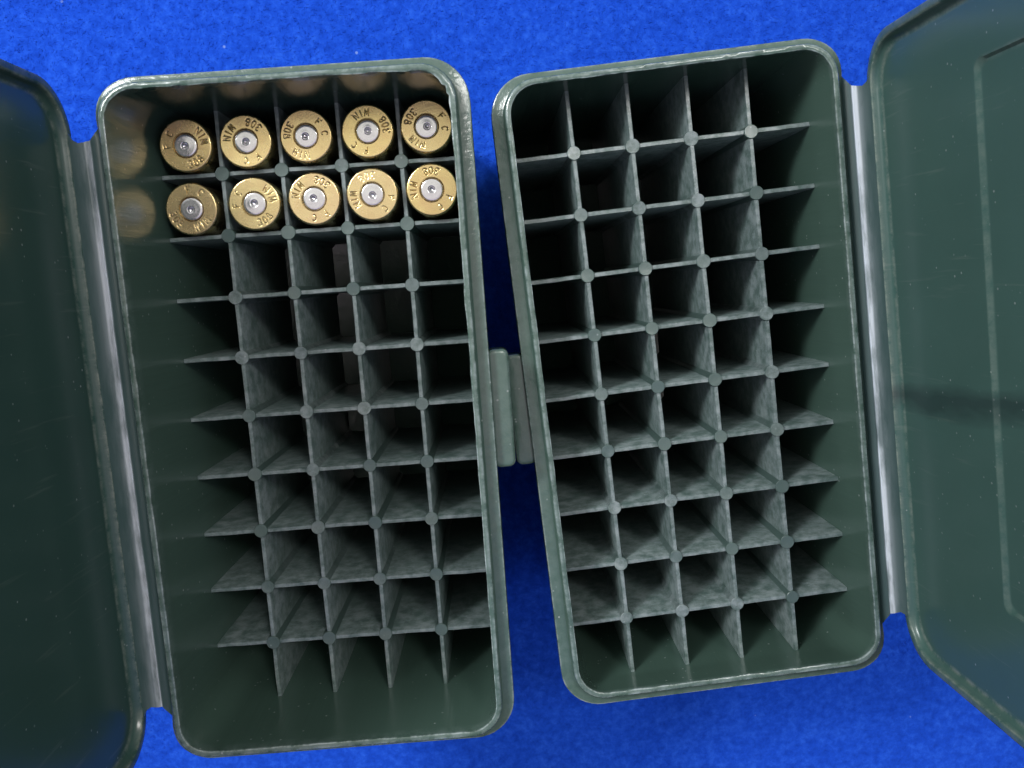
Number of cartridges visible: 10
